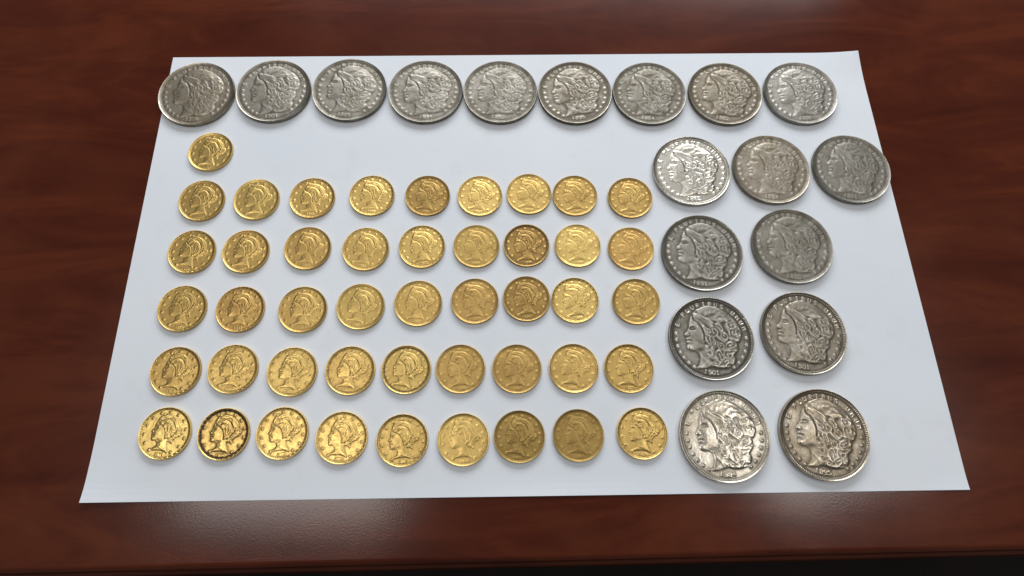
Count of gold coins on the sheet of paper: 46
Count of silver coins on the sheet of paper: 18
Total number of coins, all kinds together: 64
